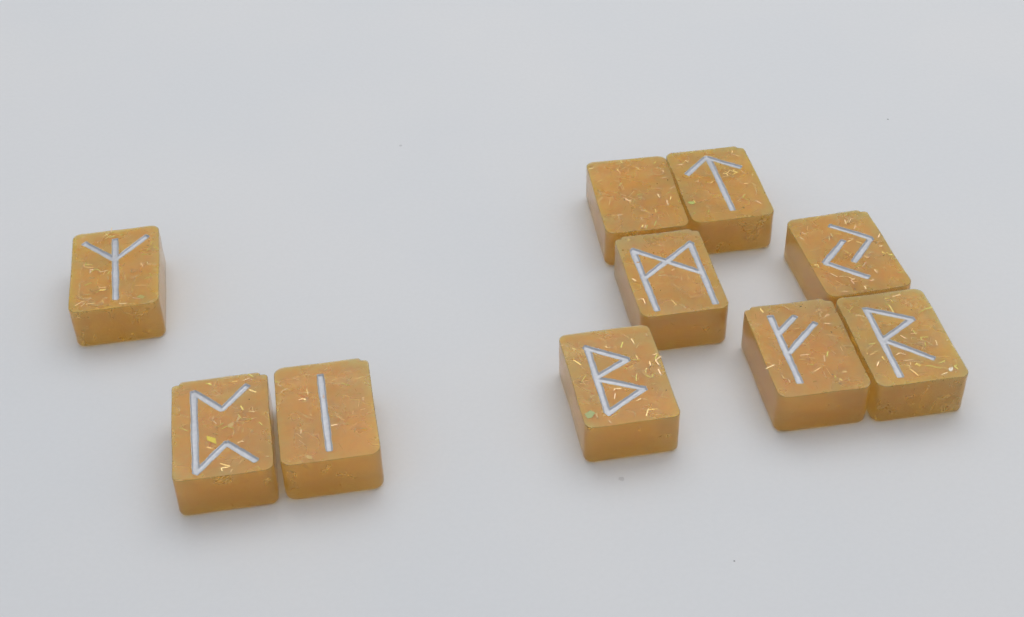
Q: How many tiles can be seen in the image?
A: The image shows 10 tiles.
